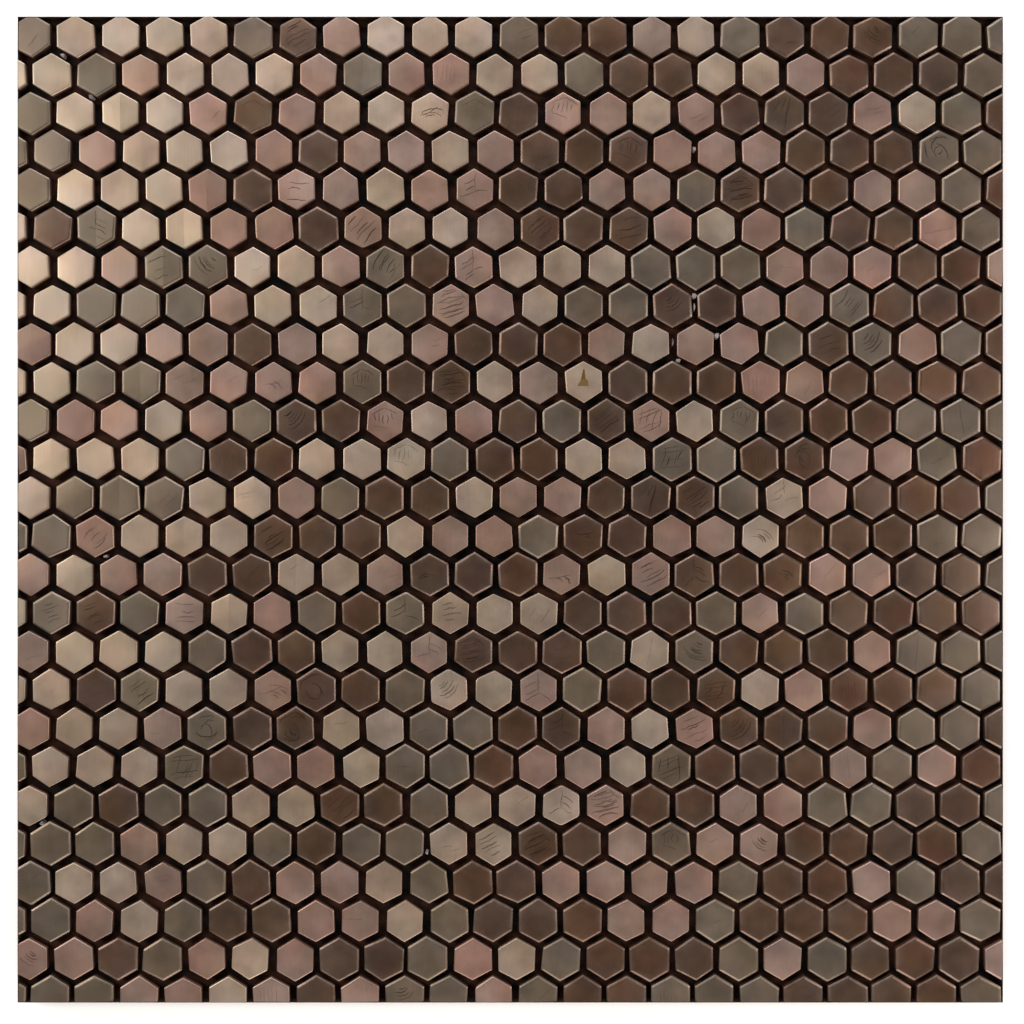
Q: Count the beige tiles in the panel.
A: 131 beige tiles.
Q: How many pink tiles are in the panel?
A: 145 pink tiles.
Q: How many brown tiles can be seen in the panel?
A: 186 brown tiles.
